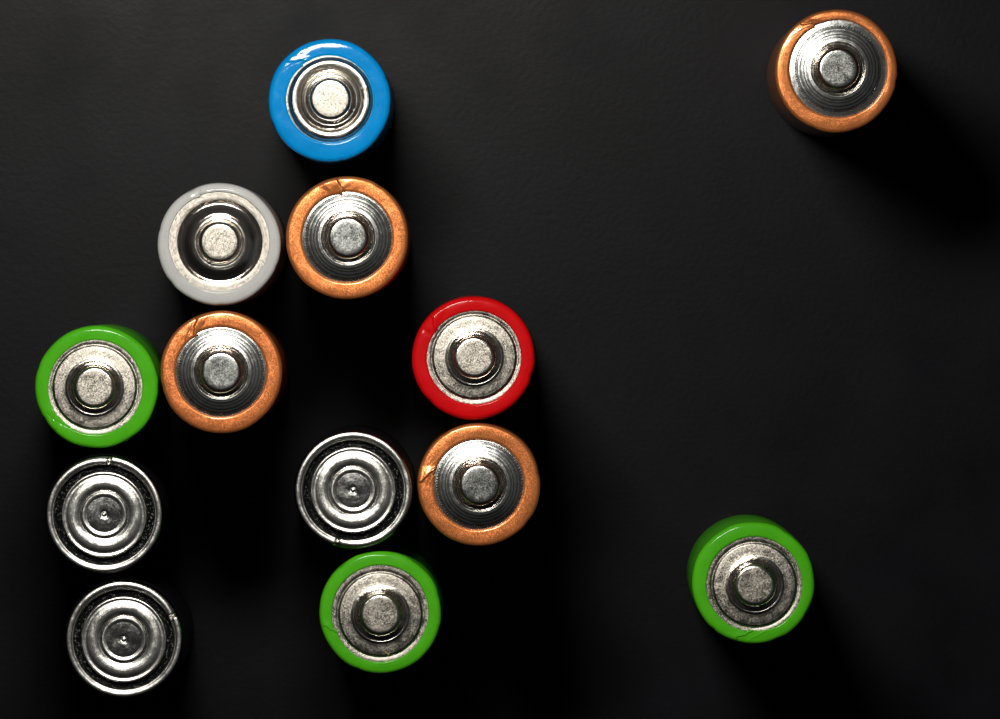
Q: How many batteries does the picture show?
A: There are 13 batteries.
